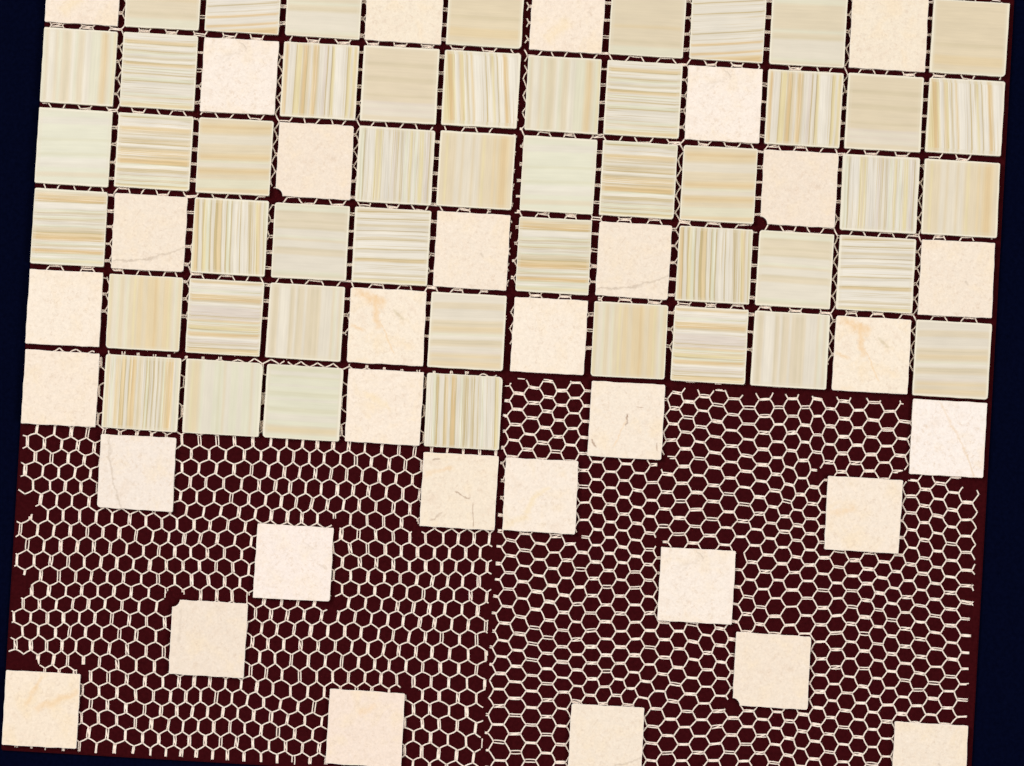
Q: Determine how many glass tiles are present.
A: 48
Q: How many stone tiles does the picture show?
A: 32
